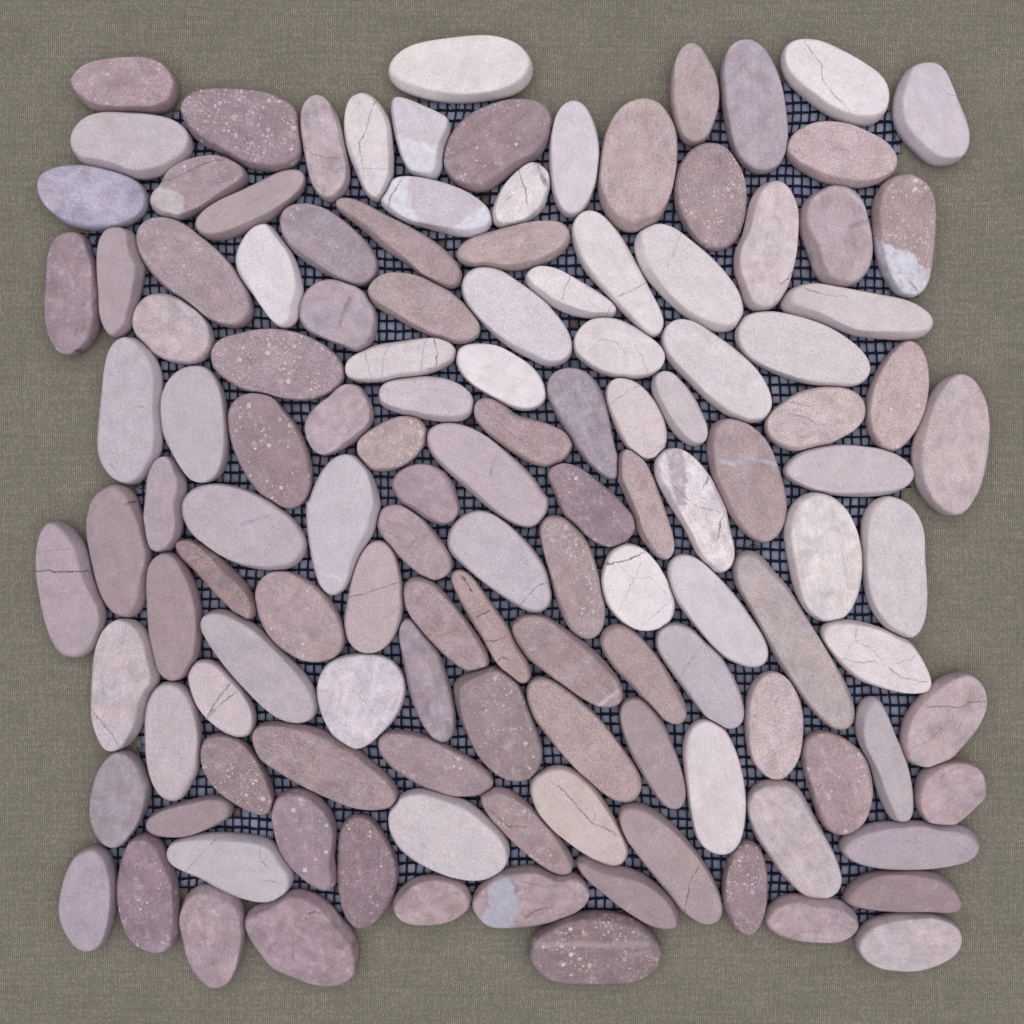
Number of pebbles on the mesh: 129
